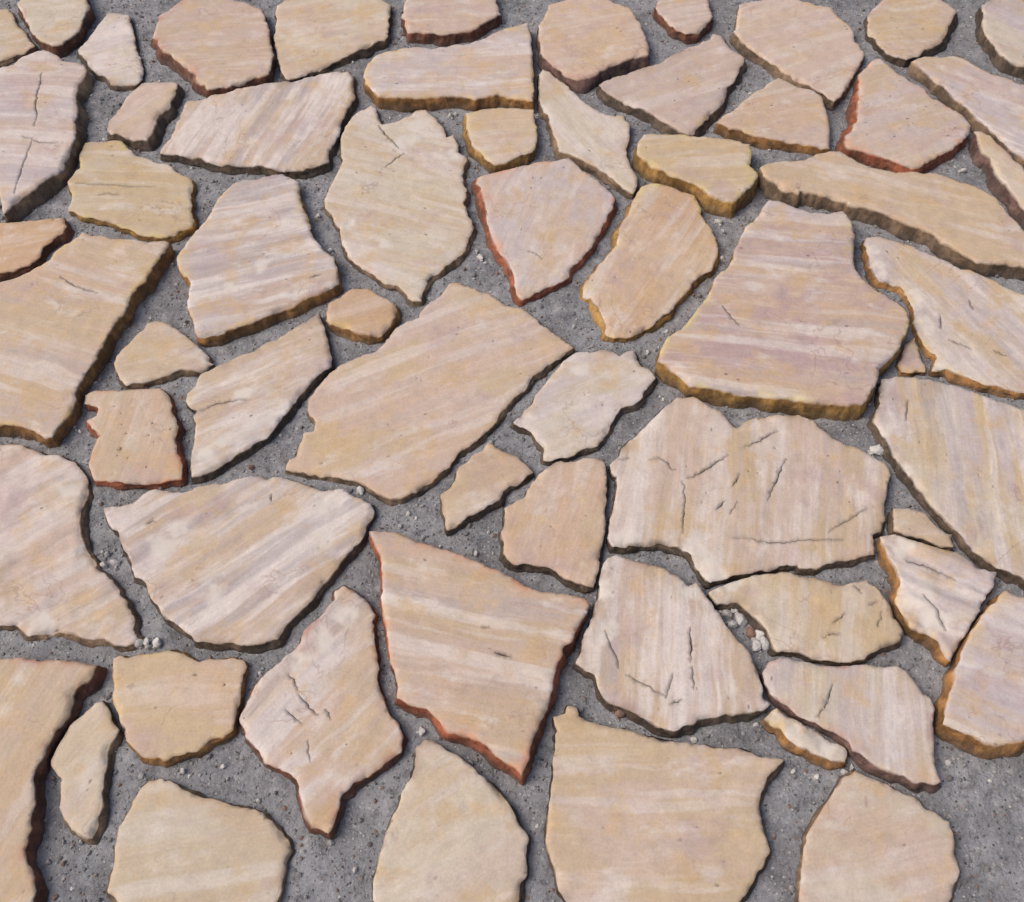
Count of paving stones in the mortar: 62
